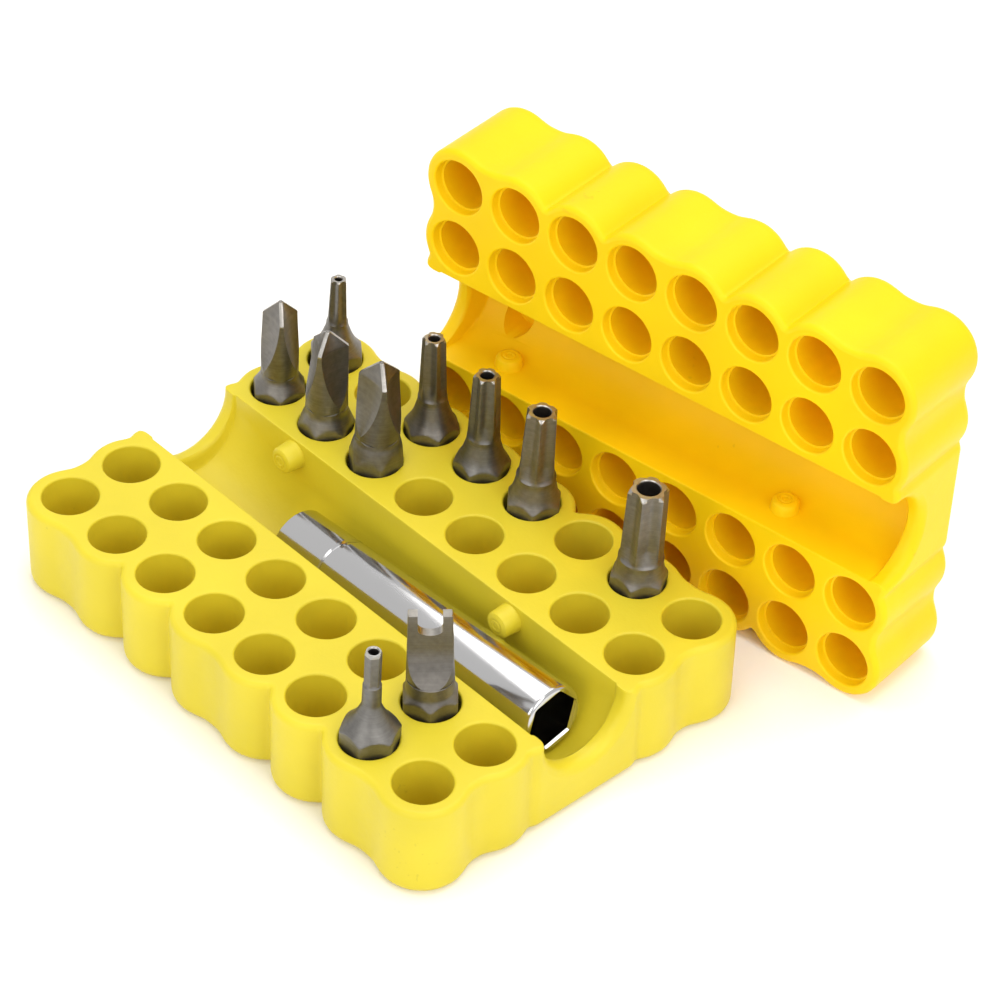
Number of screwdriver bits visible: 10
